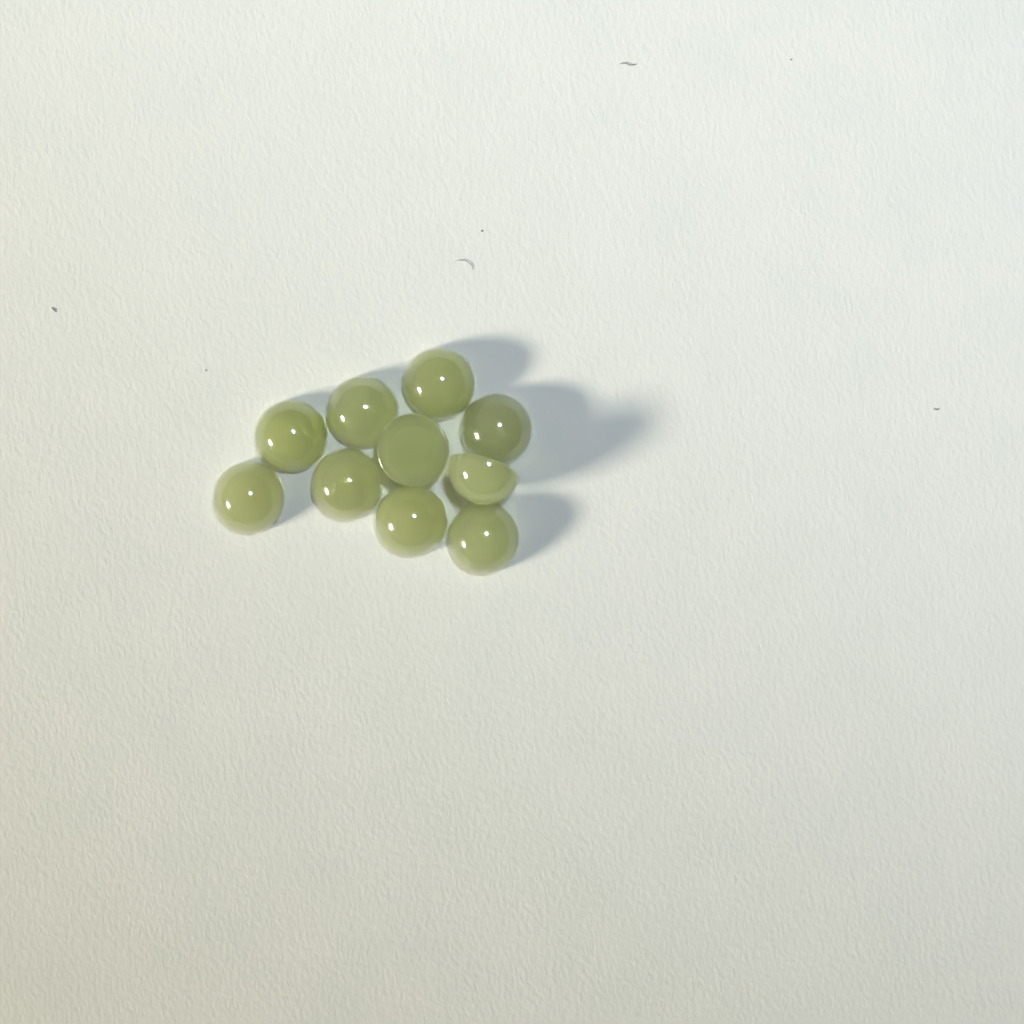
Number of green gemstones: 10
